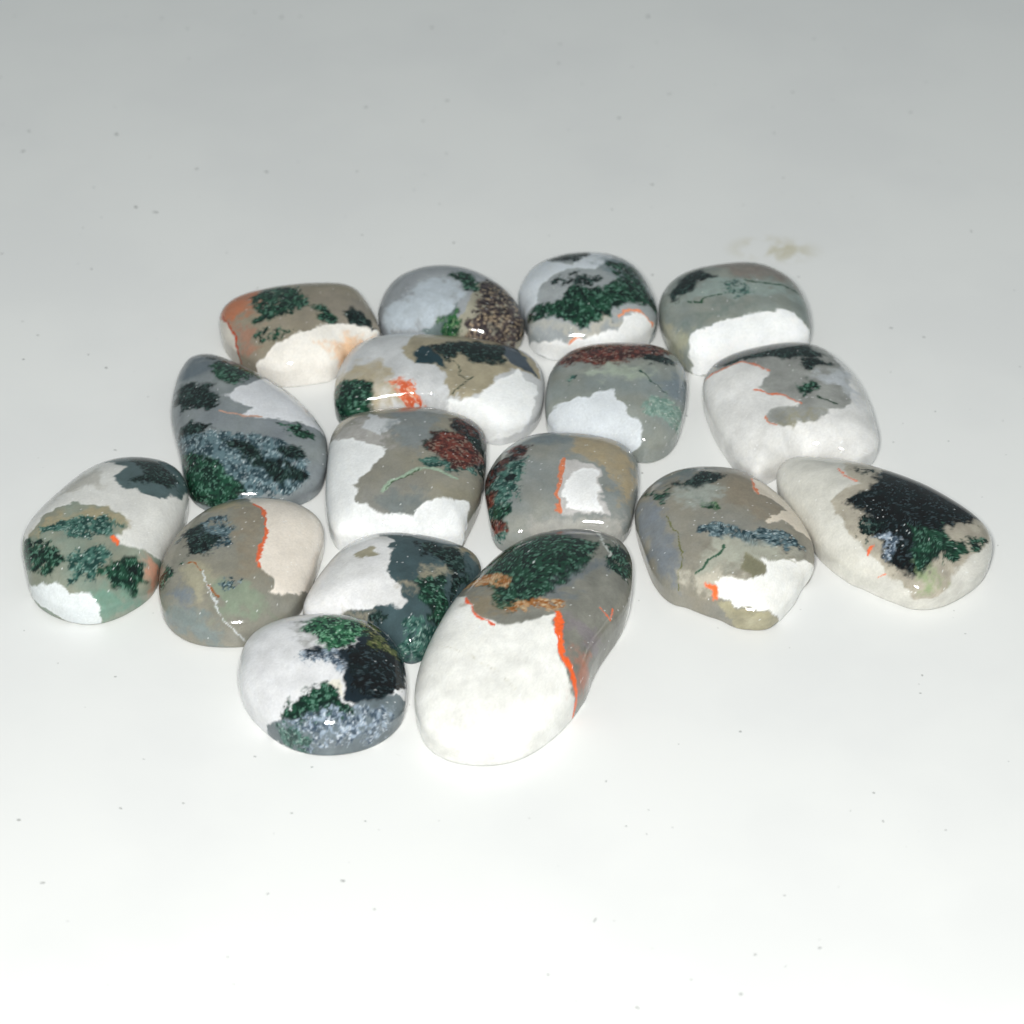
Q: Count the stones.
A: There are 17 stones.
